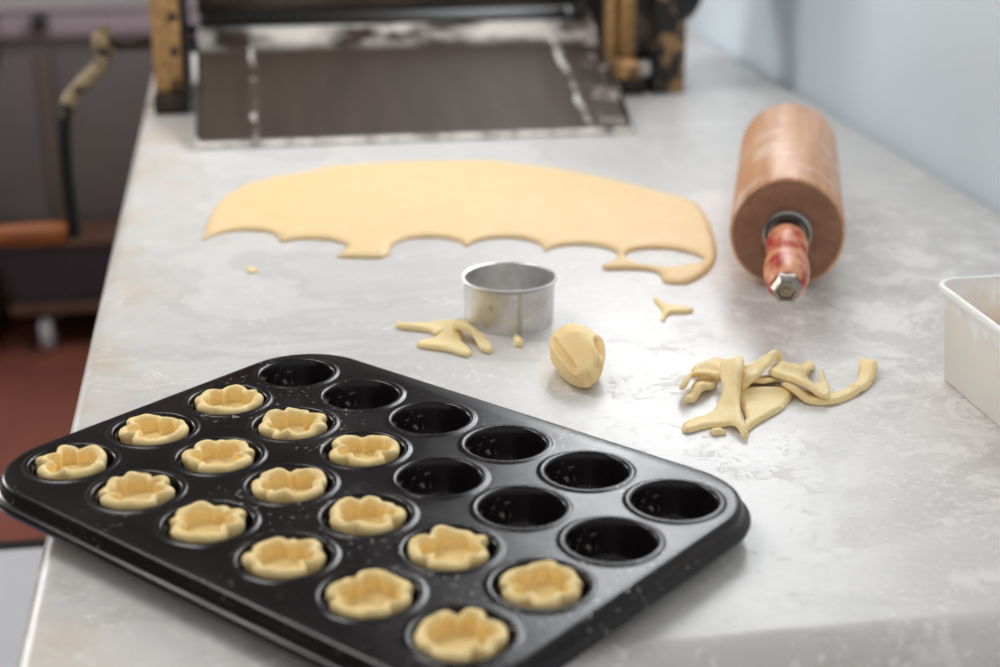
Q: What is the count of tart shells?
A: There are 15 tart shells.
